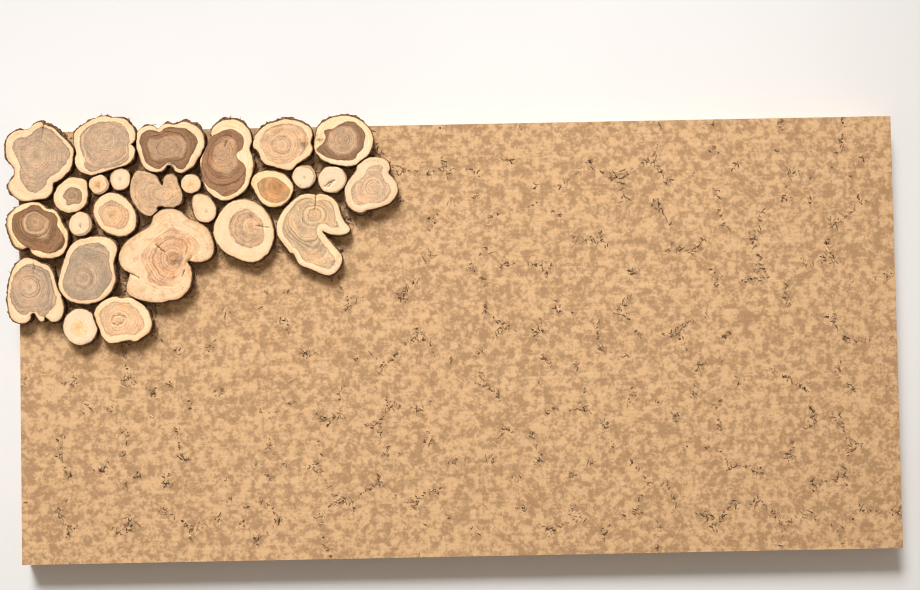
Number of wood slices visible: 26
